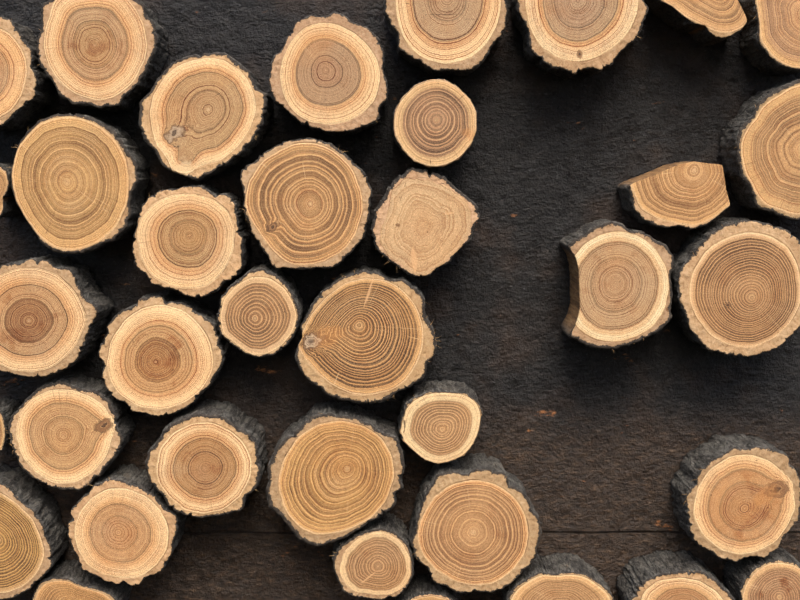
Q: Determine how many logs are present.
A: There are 37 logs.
